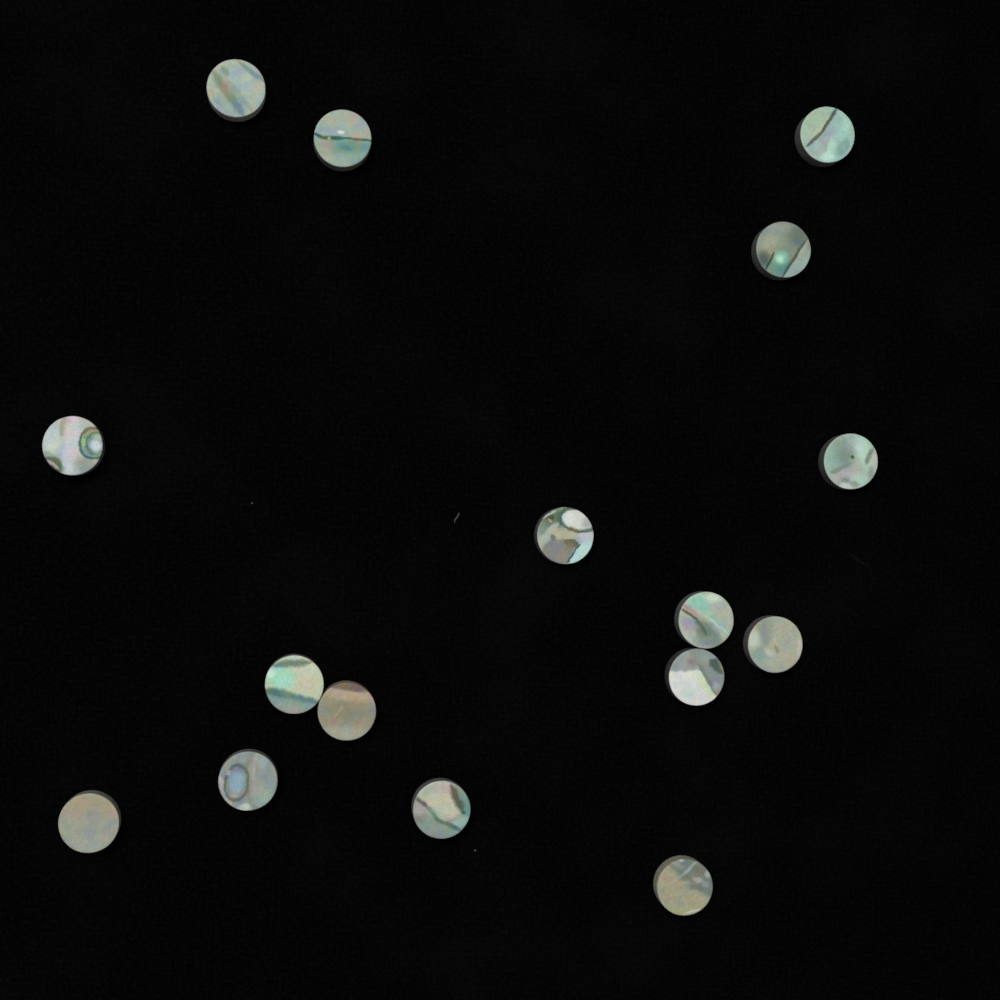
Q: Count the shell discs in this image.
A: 16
